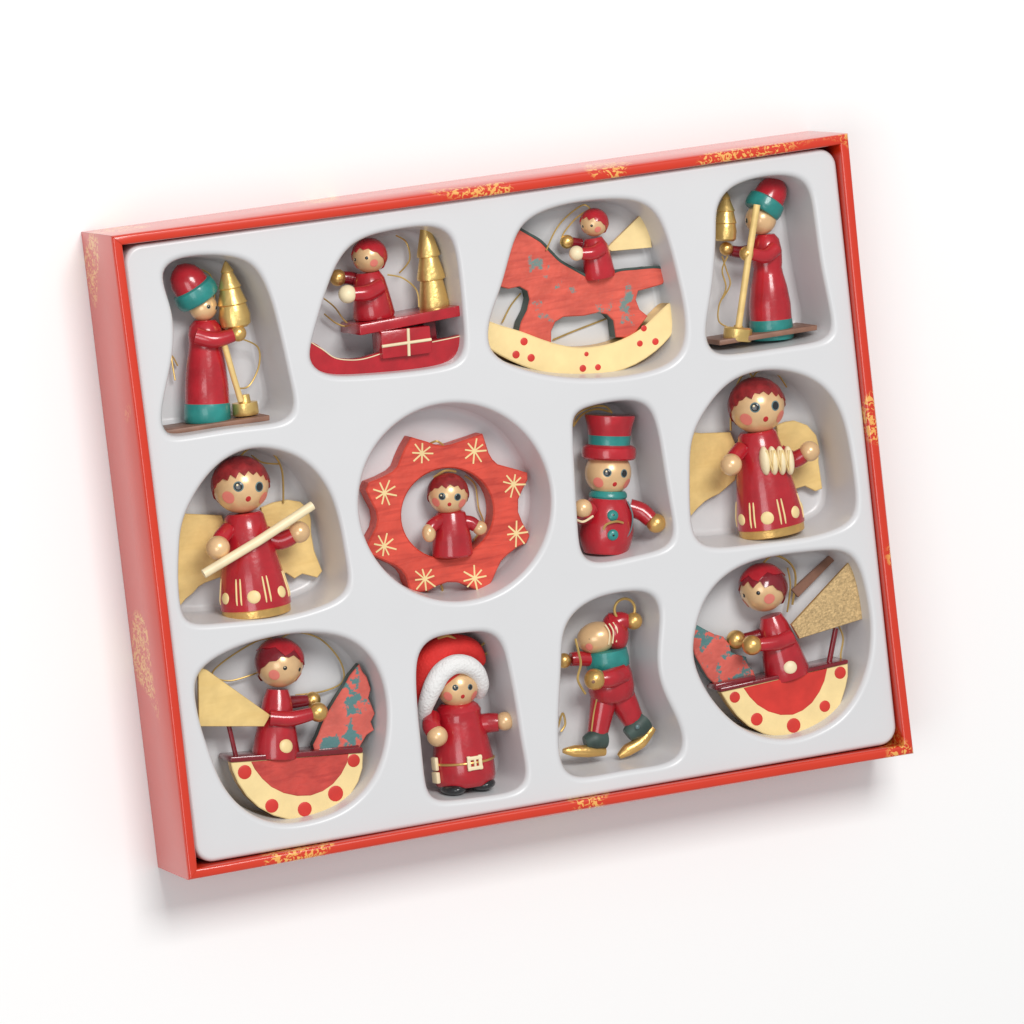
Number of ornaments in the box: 12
